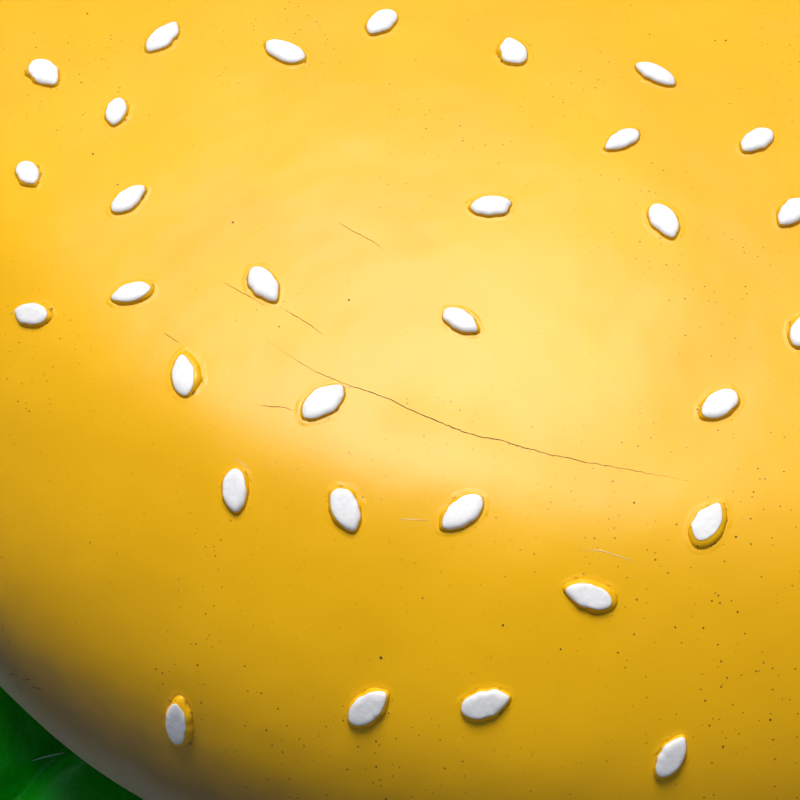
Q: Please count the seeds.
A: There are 31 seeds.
